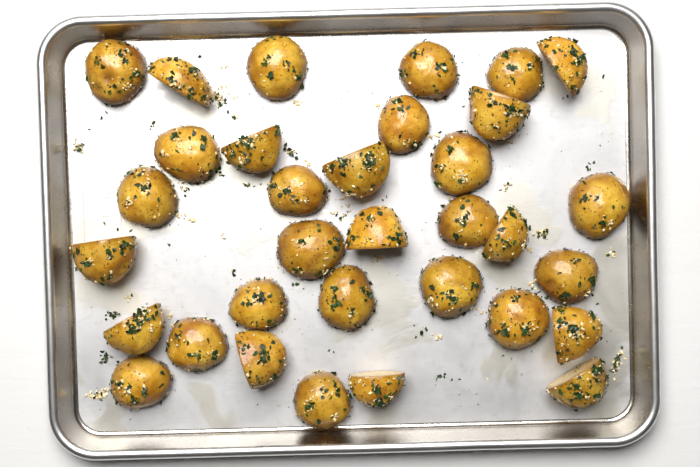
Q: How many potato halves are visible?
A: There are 33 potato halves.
